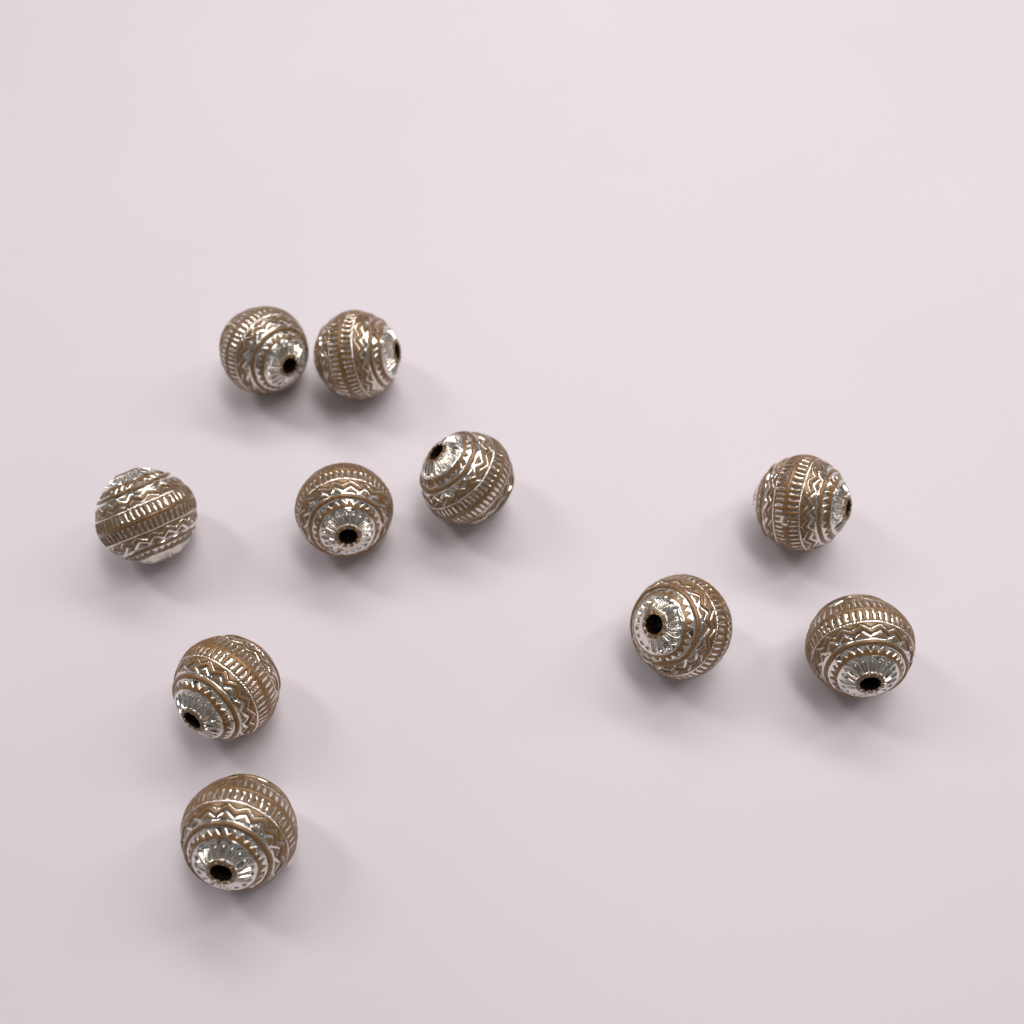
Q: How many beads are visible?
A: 10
